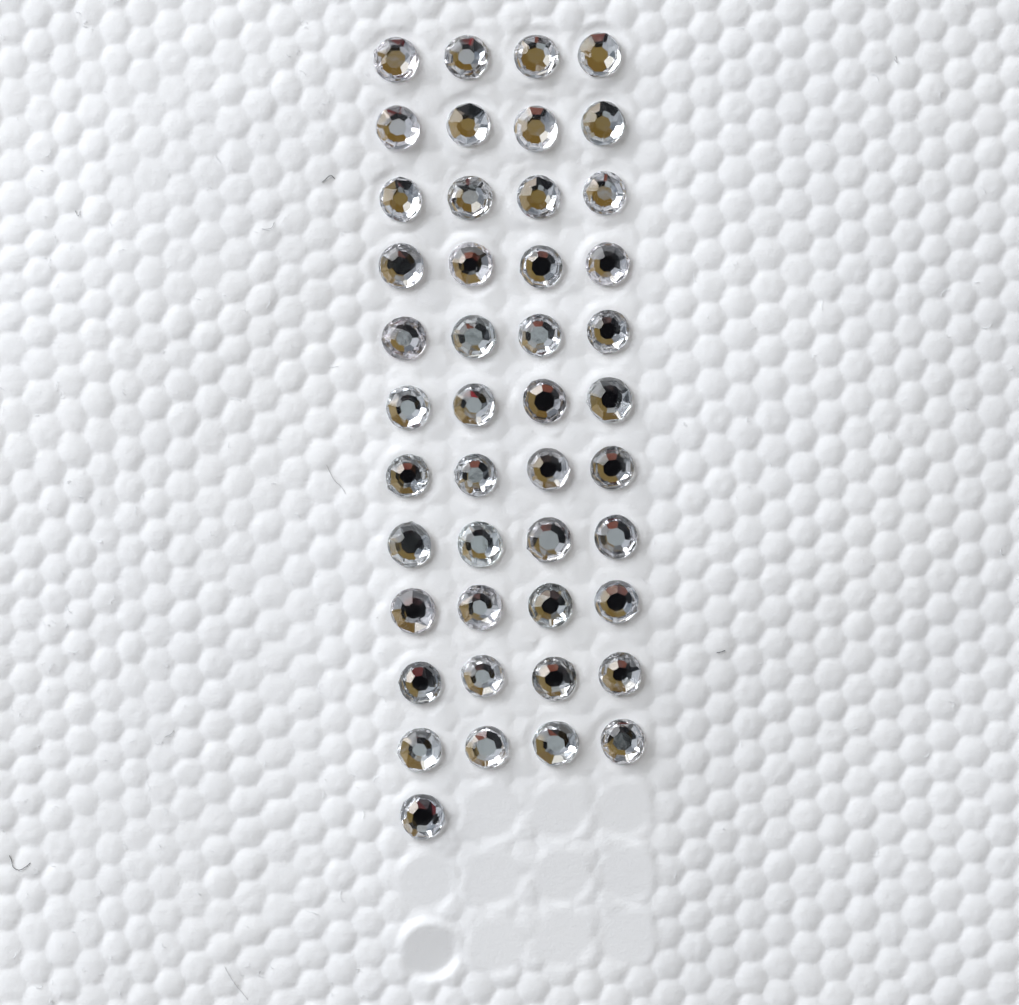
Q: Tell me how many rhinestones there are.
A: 45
